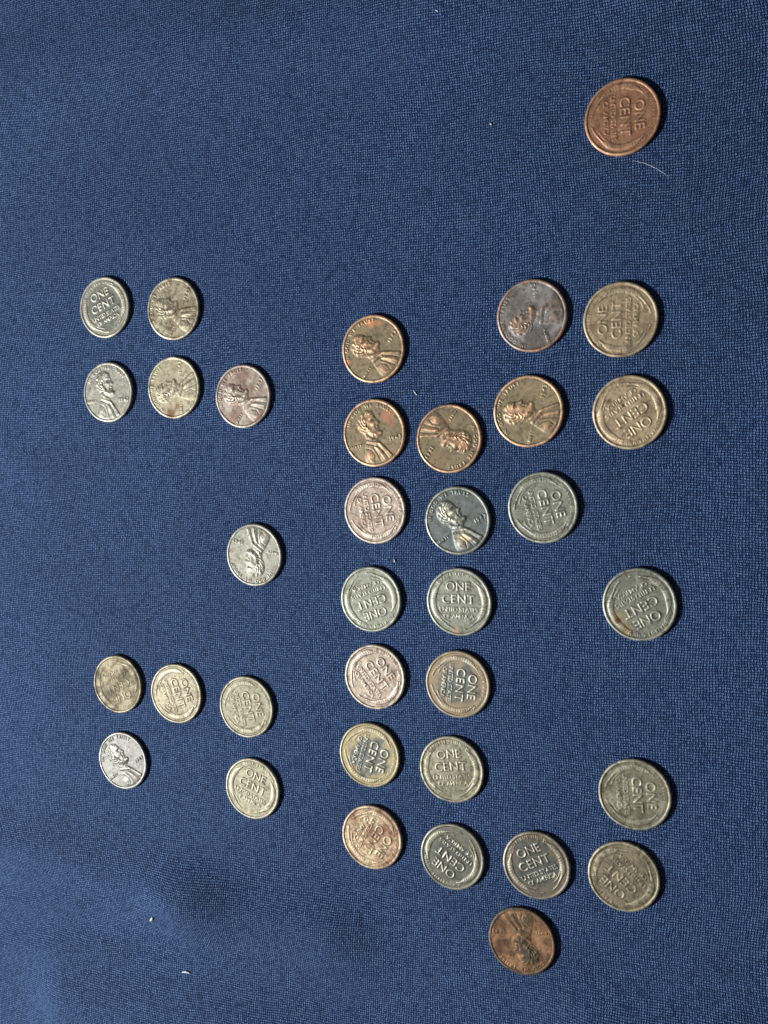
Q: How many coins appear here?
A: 35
